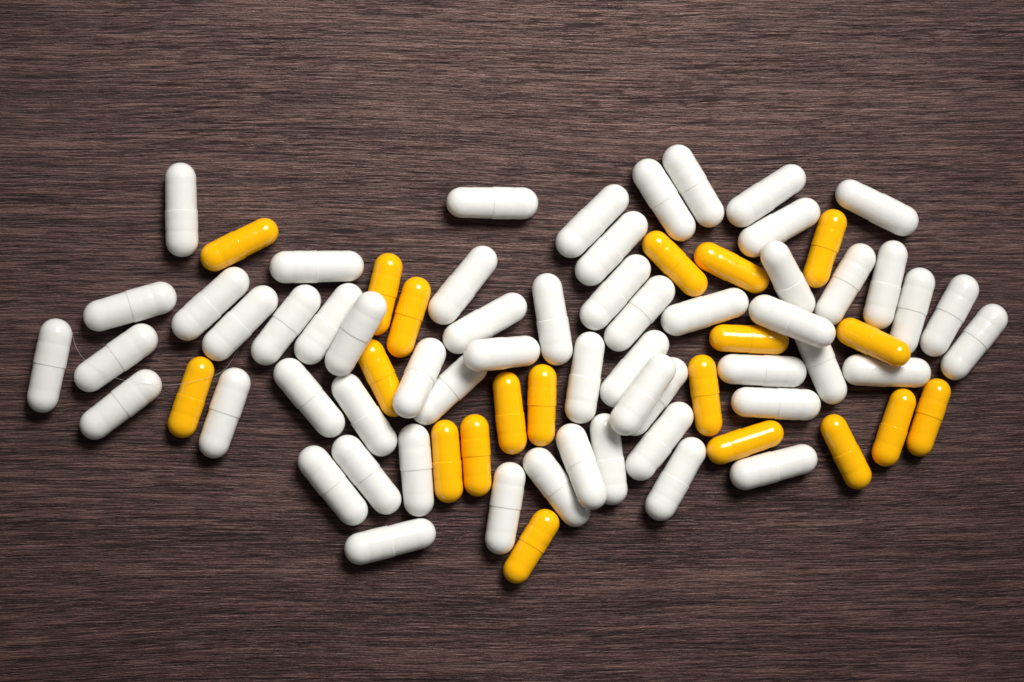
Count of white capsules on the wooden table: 57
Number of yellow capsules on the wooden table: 20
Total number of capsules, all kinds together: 77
